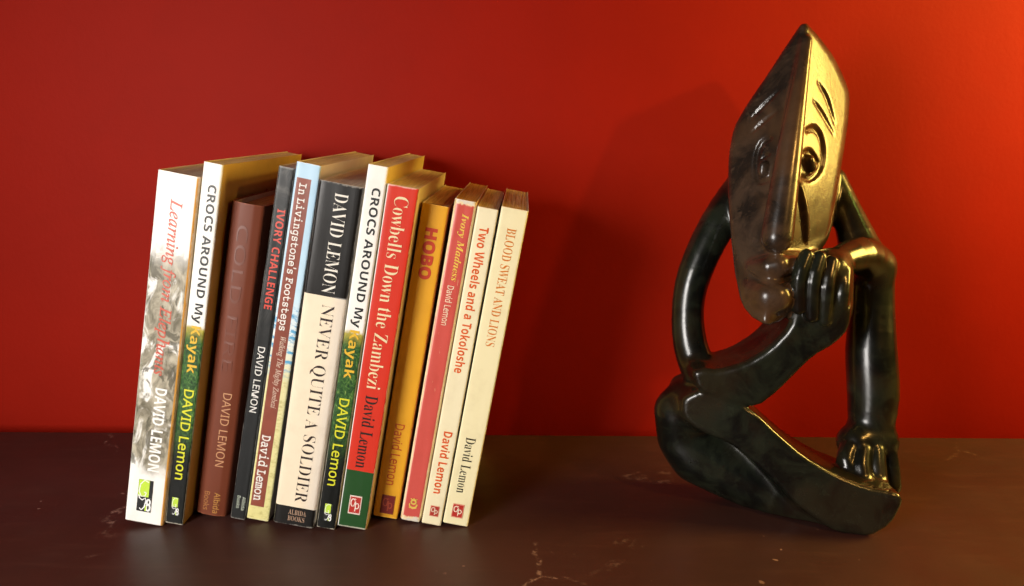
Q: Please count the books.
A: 12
